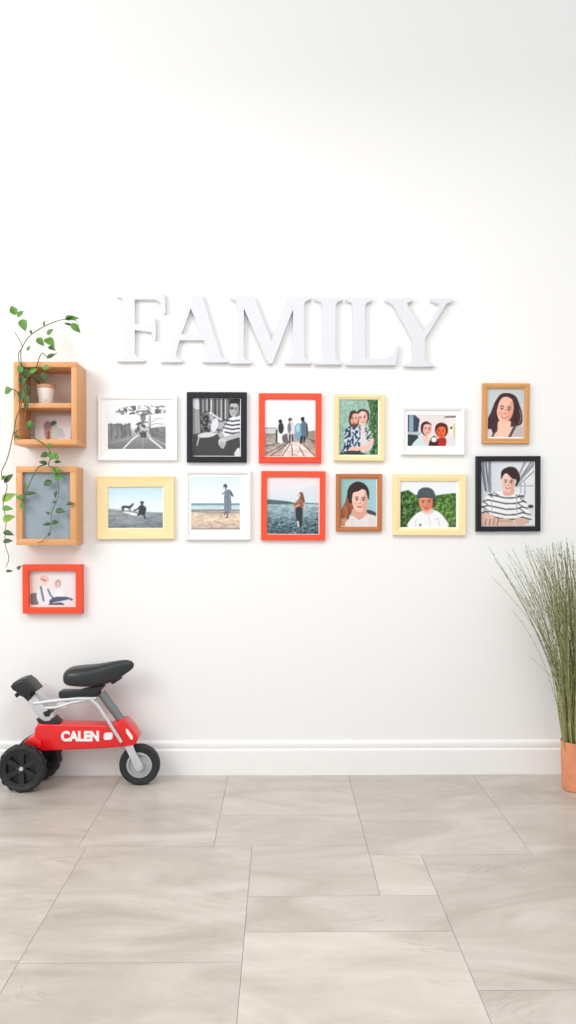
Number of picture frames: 13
